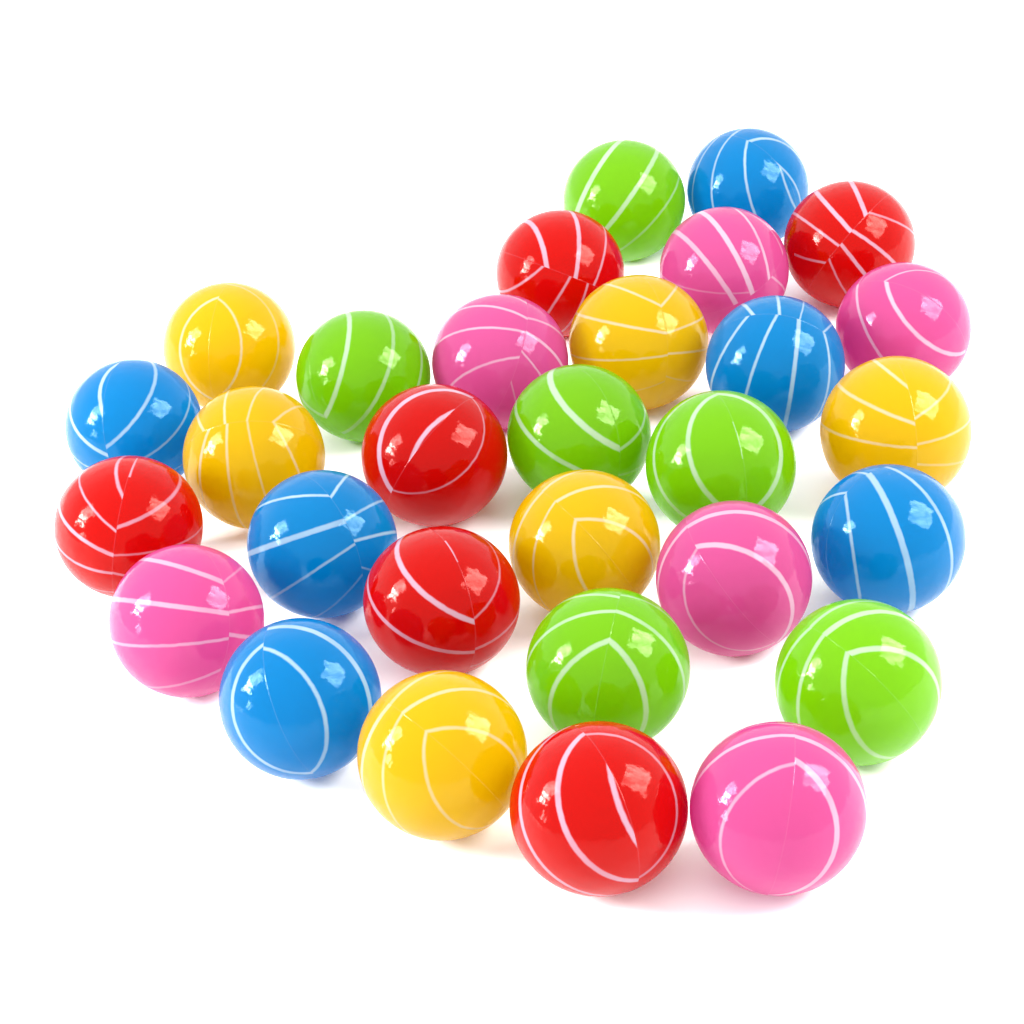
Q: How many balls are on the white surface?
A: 30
